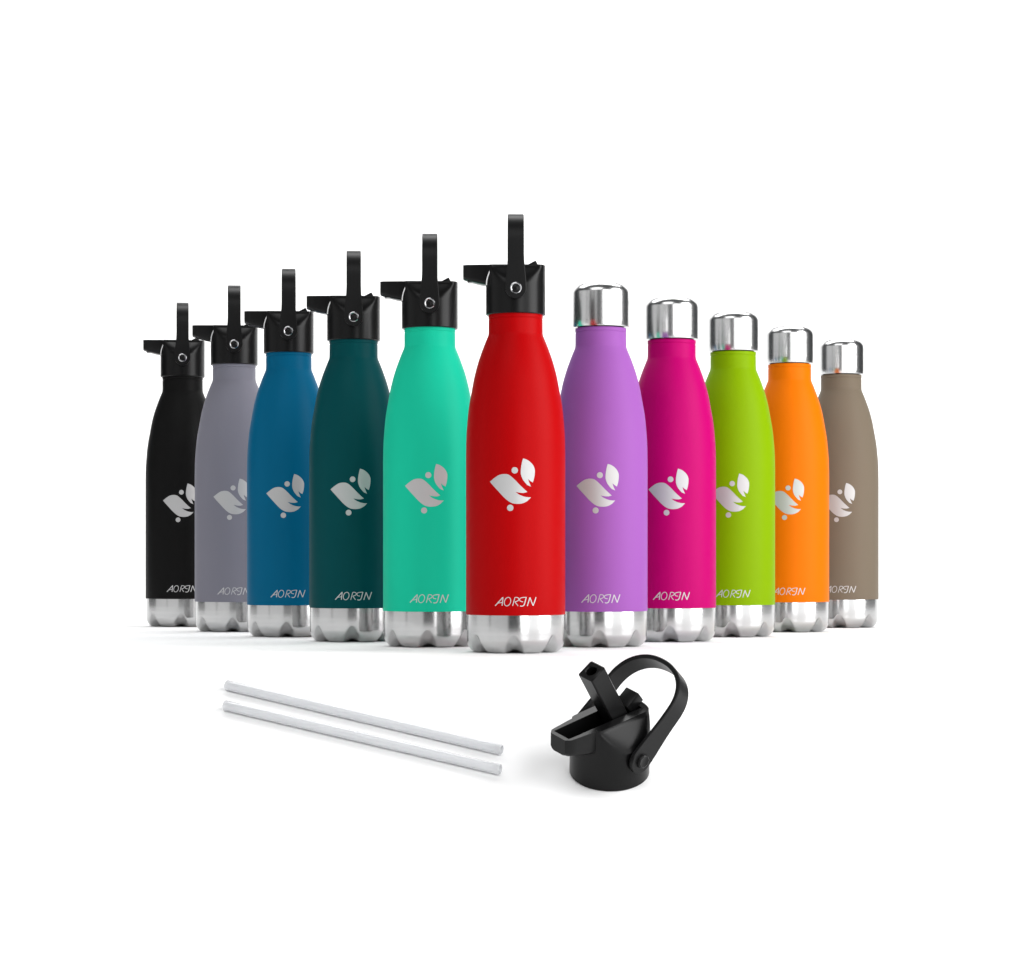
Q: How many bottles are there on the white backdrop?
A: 11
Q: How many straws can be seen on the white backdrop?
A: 2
